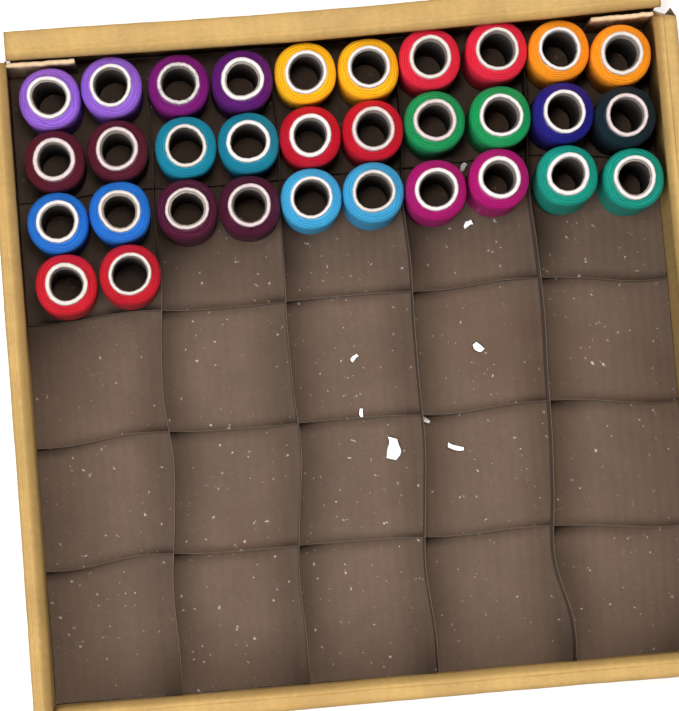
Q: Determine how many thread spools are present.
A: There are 32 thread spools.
